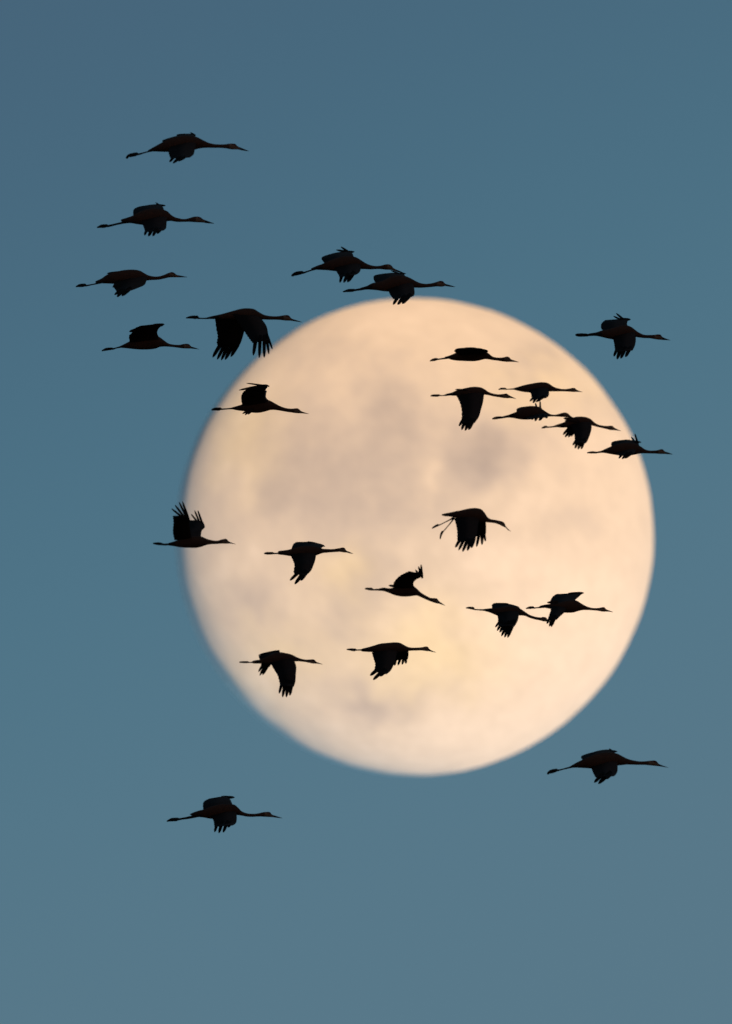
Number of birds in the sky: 25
